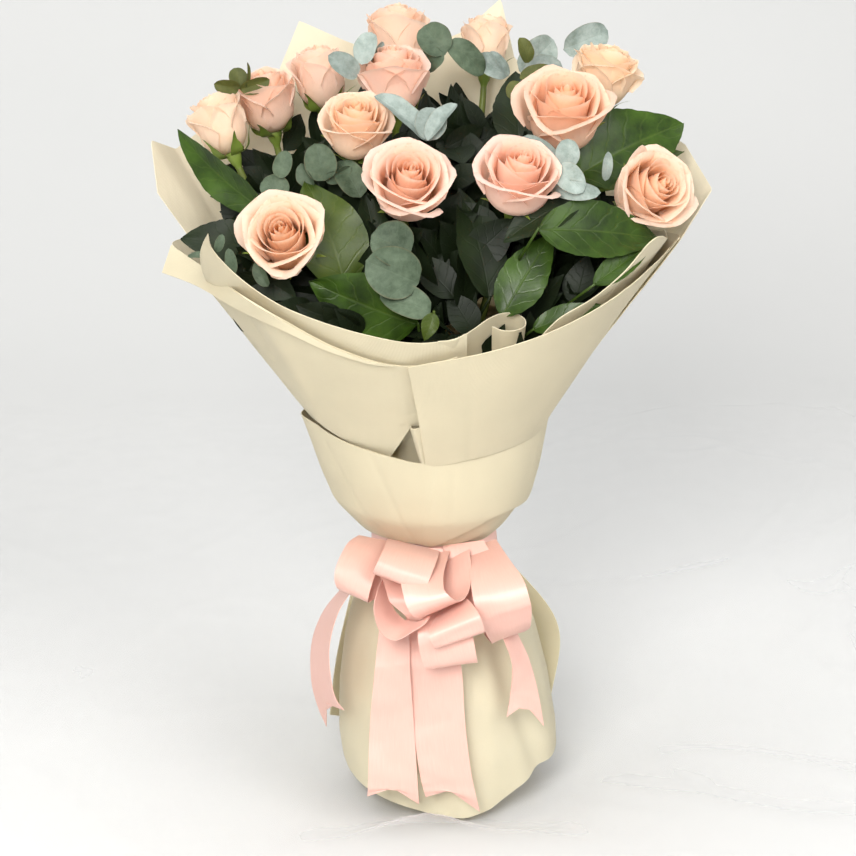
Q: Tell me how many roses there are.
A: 13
